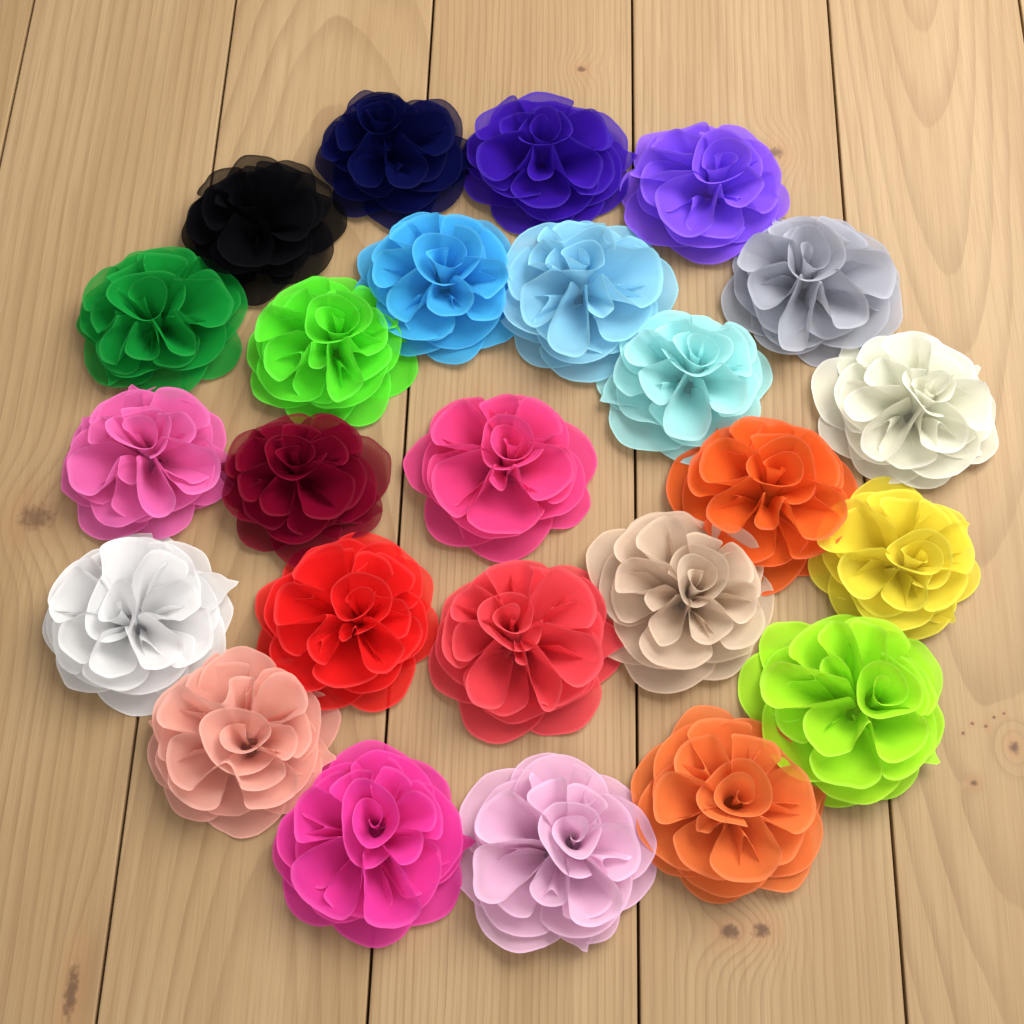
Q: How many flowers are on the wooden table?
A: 25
